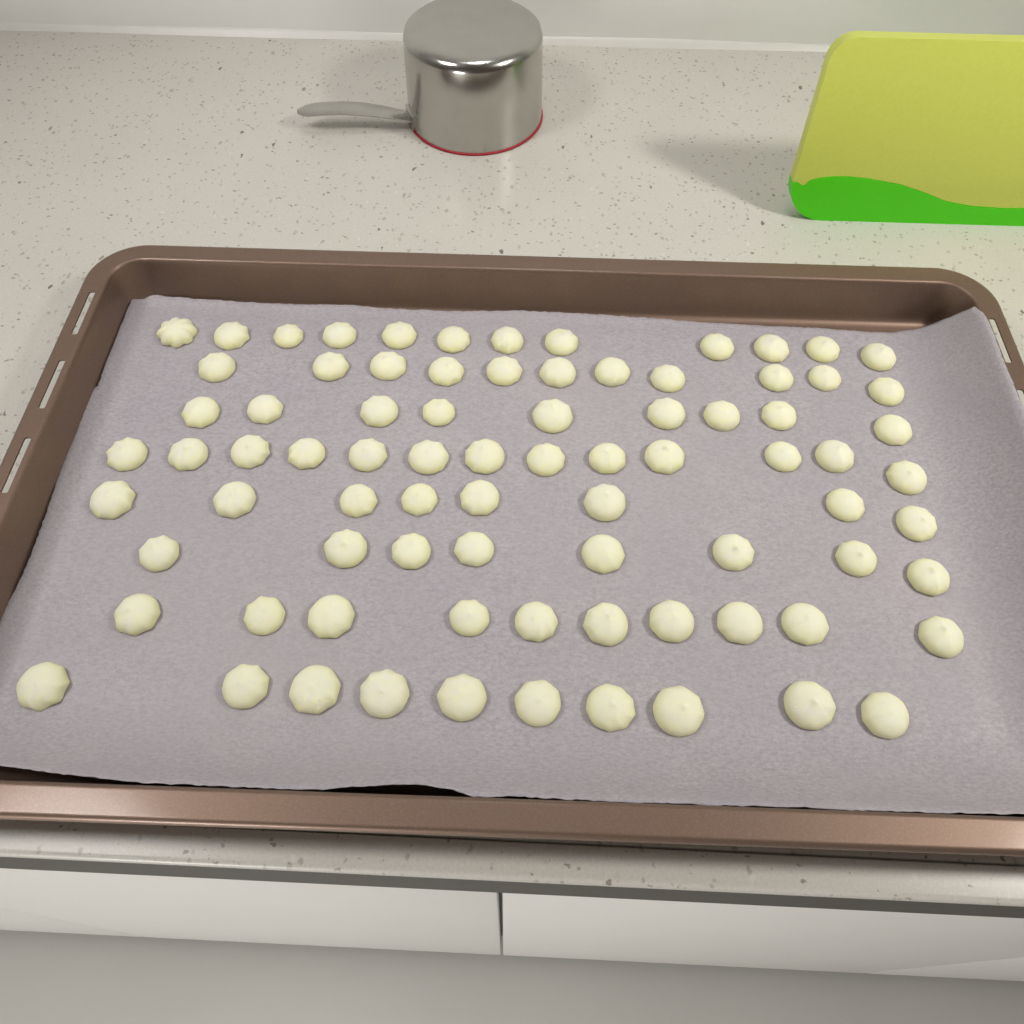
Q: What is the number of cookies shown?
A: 81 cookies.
